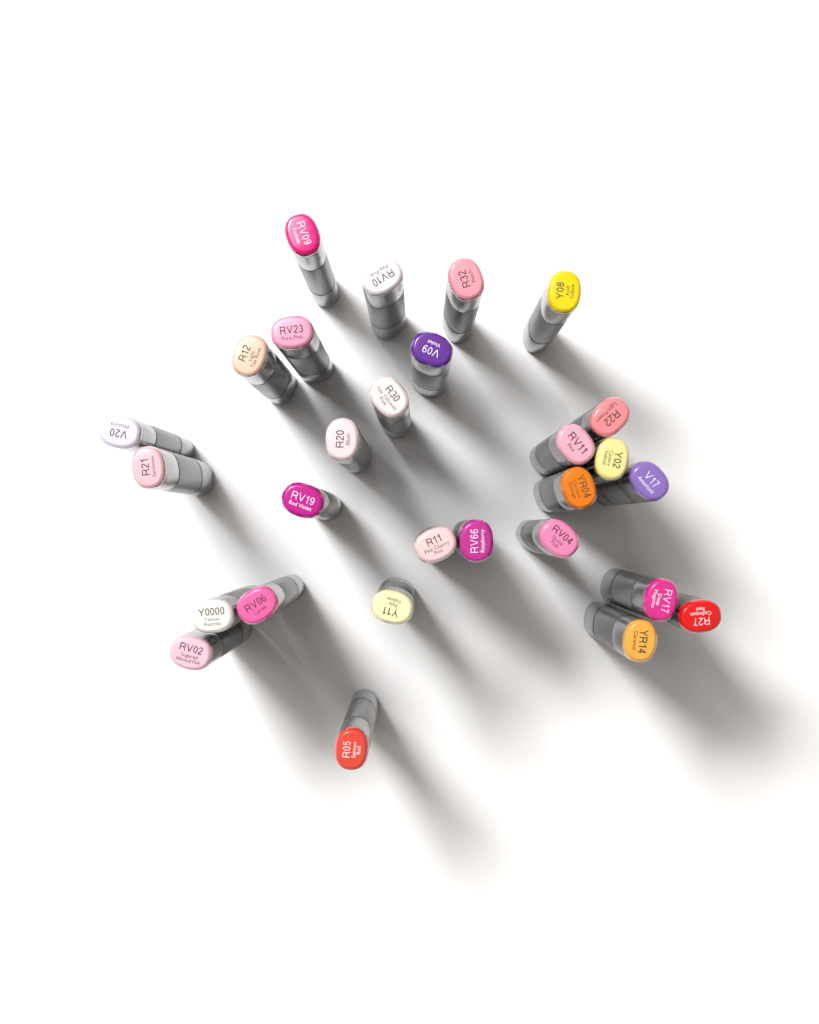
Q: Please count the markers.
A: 28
